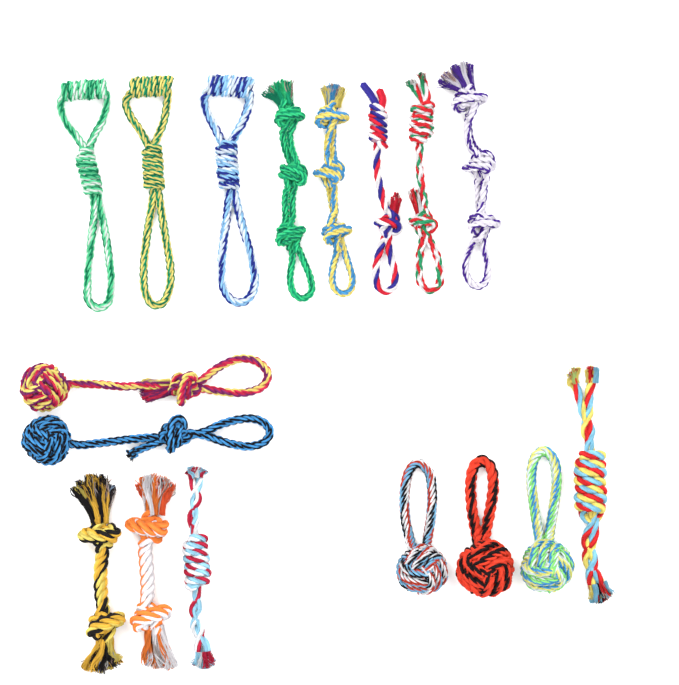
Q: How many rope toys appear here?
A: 17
